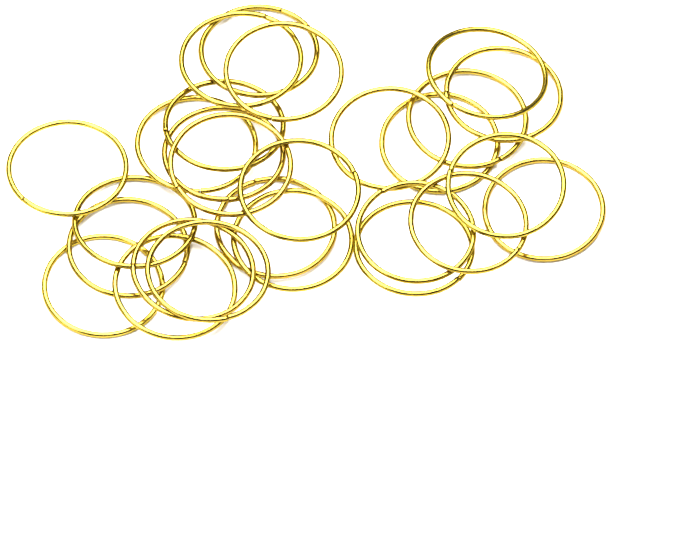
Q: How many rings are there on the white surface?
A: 27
